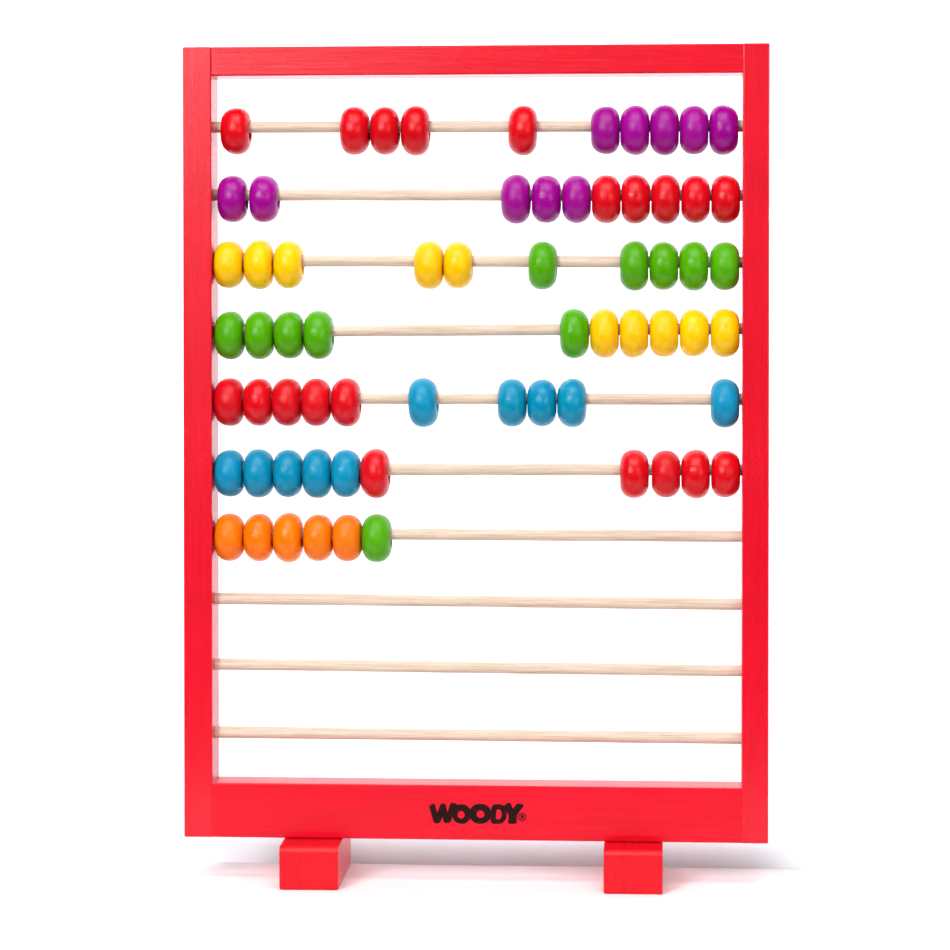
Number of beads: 66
